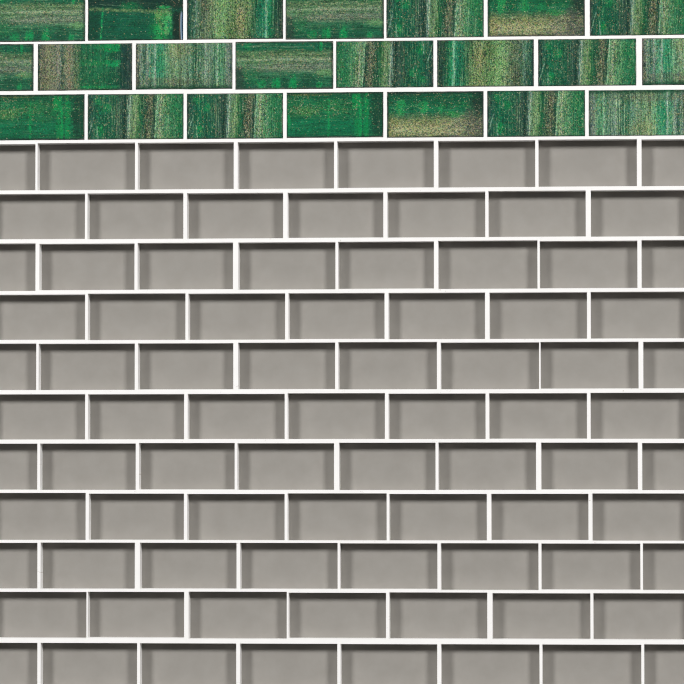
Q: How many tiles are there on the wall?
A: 22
